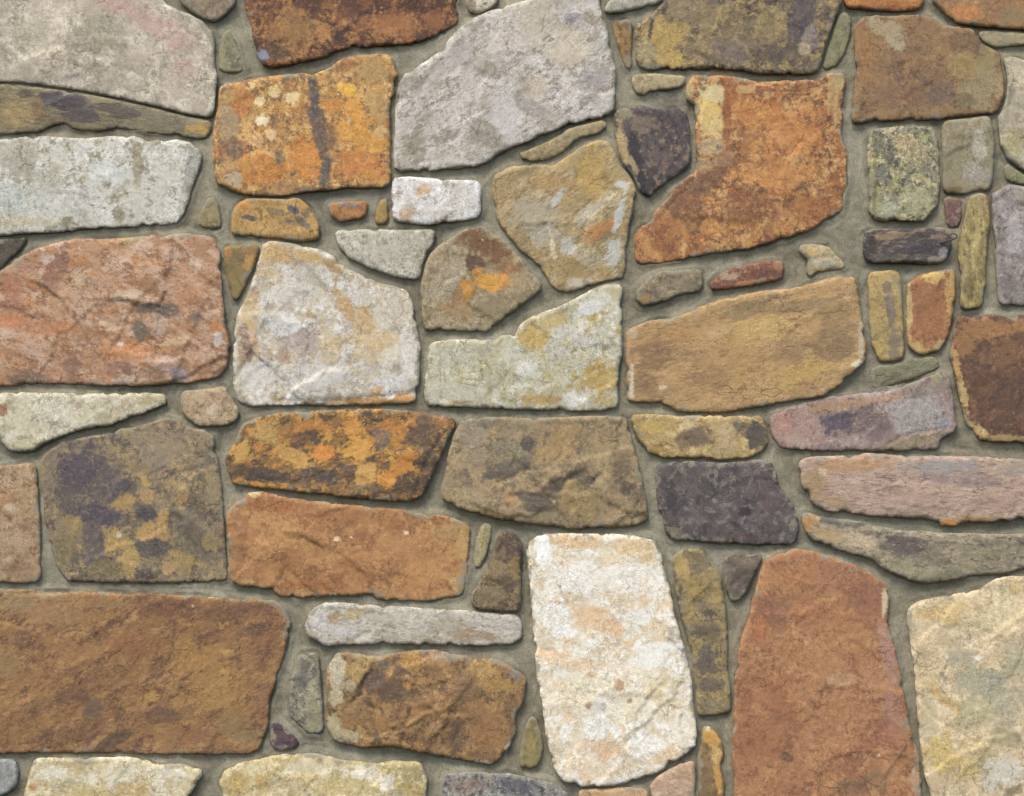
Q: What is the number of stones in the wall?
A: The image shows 82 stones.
